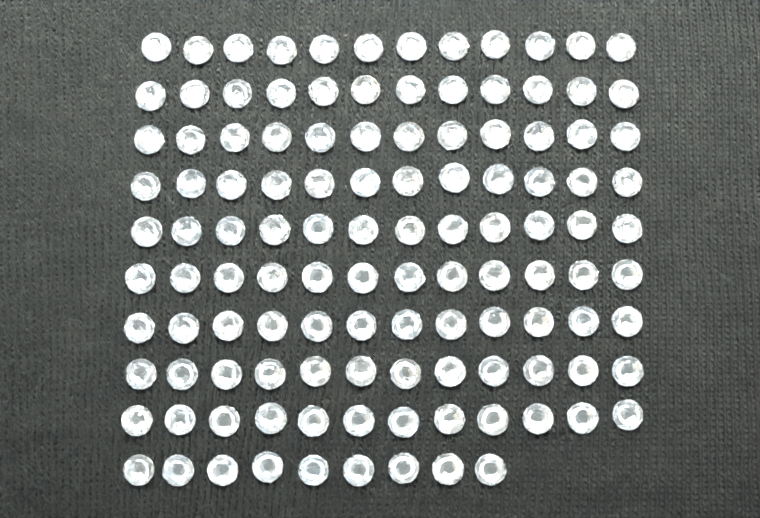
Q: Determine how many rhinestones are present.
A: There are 117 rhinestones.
